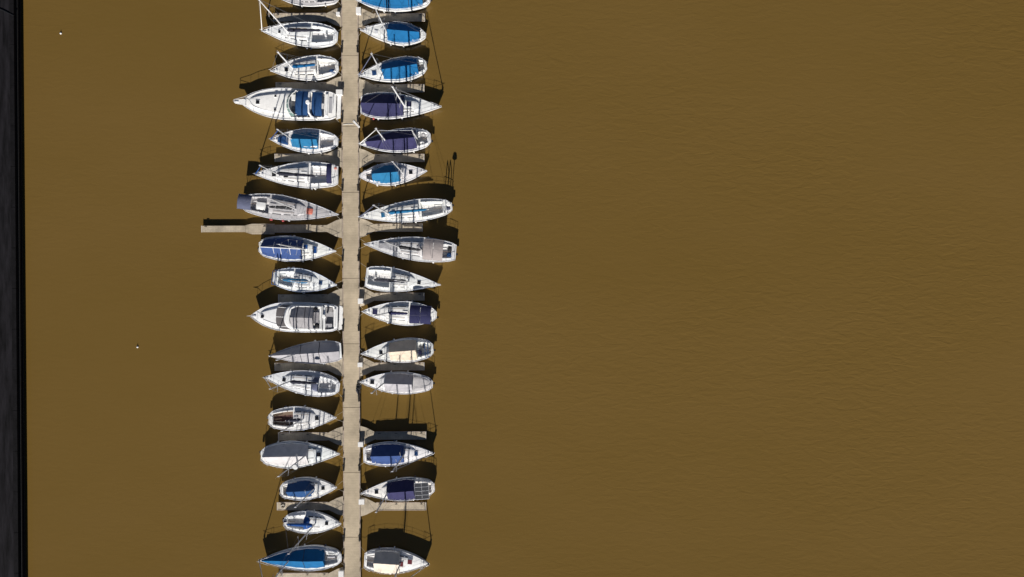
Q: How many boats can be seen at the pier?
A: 32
